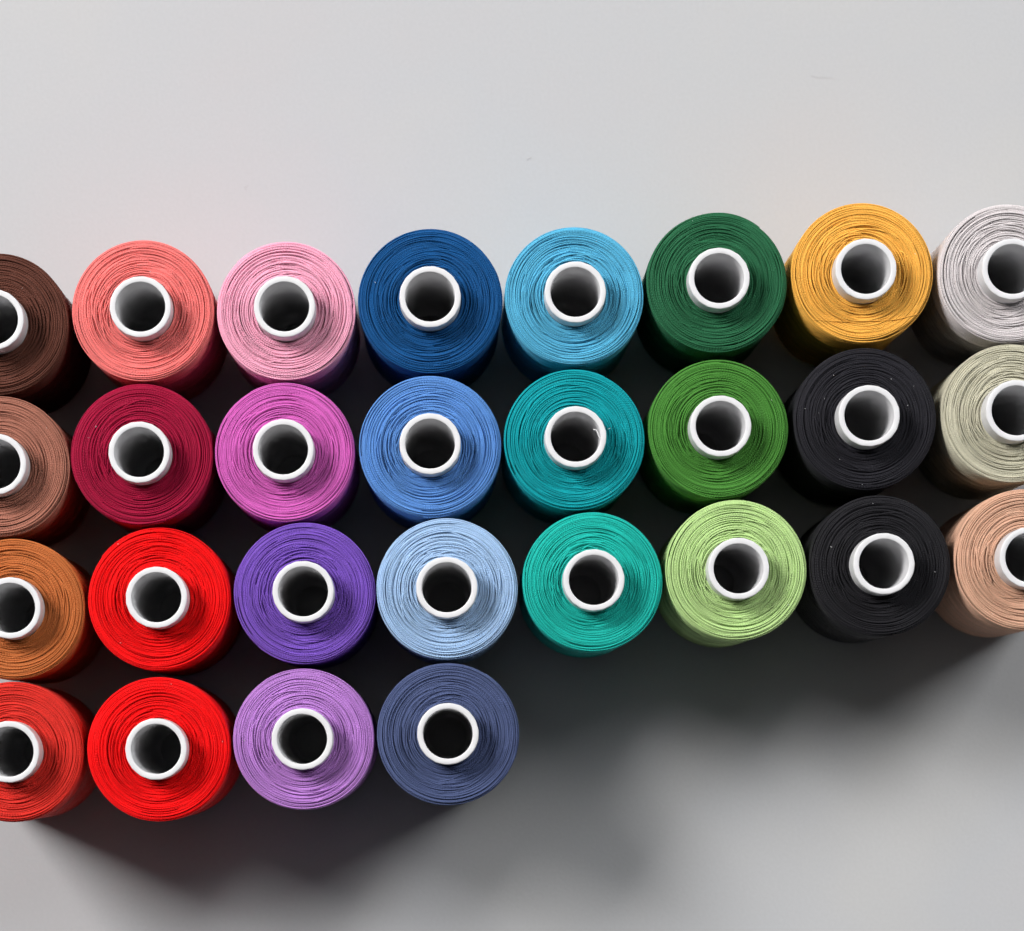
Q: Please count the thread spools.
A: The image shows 28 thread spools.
